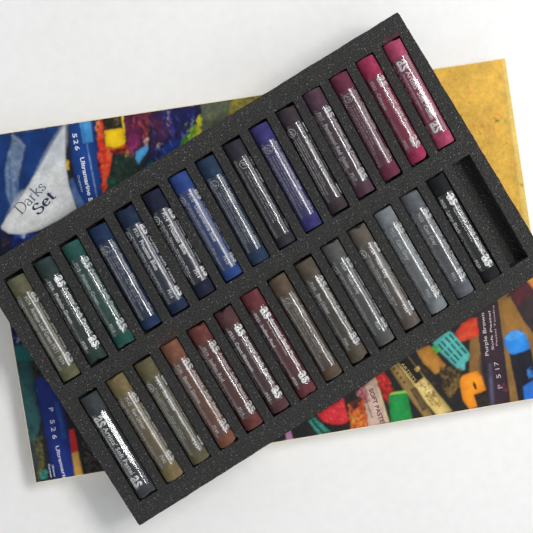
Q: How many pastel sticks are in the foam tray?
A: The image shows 29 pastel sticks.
